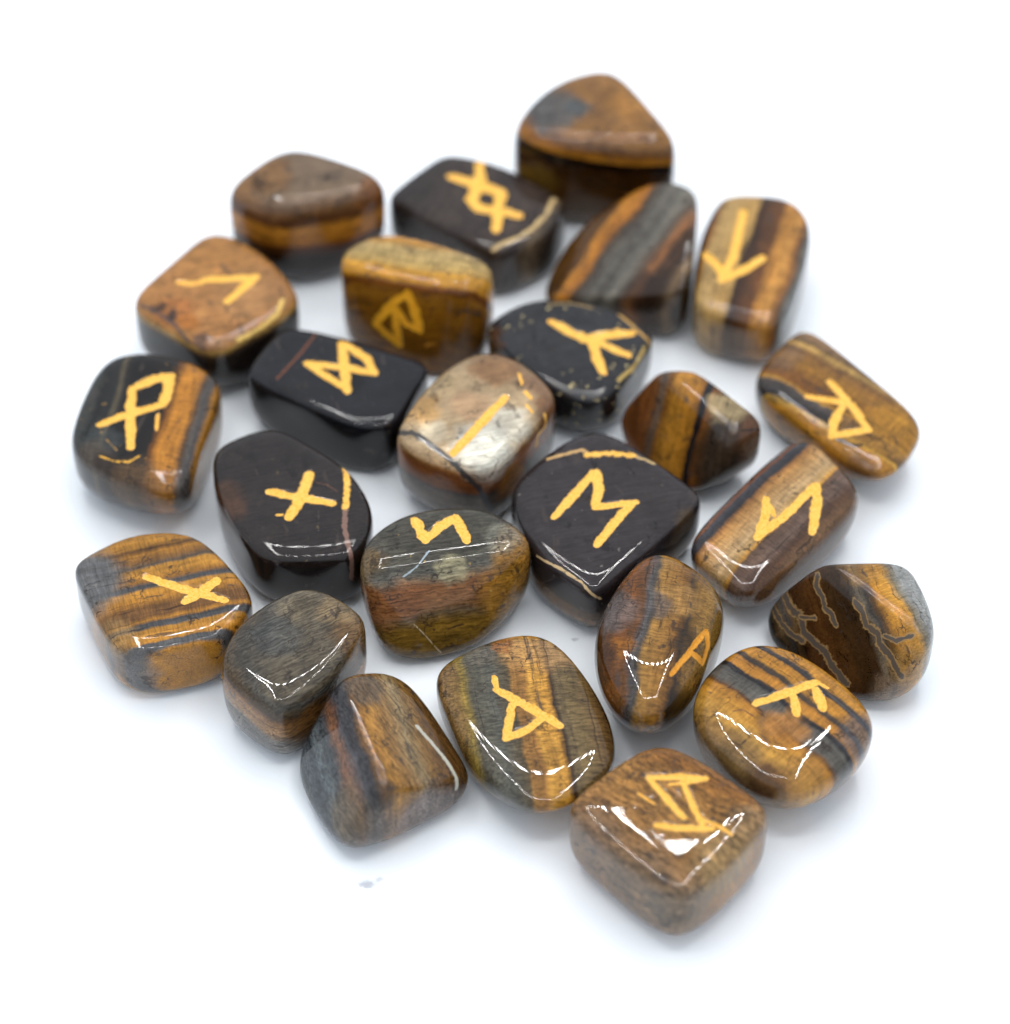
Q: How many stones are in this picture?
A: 25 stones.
